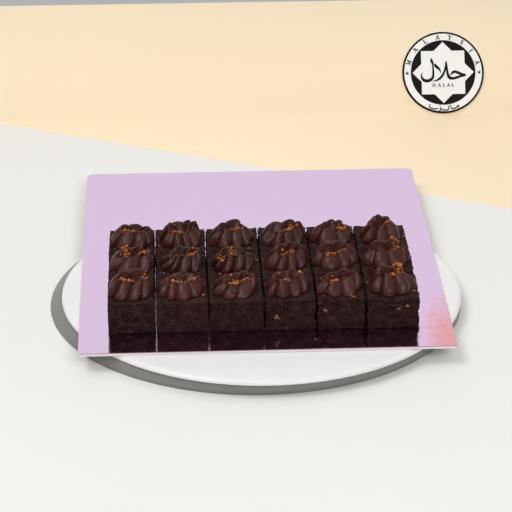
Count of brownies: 18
